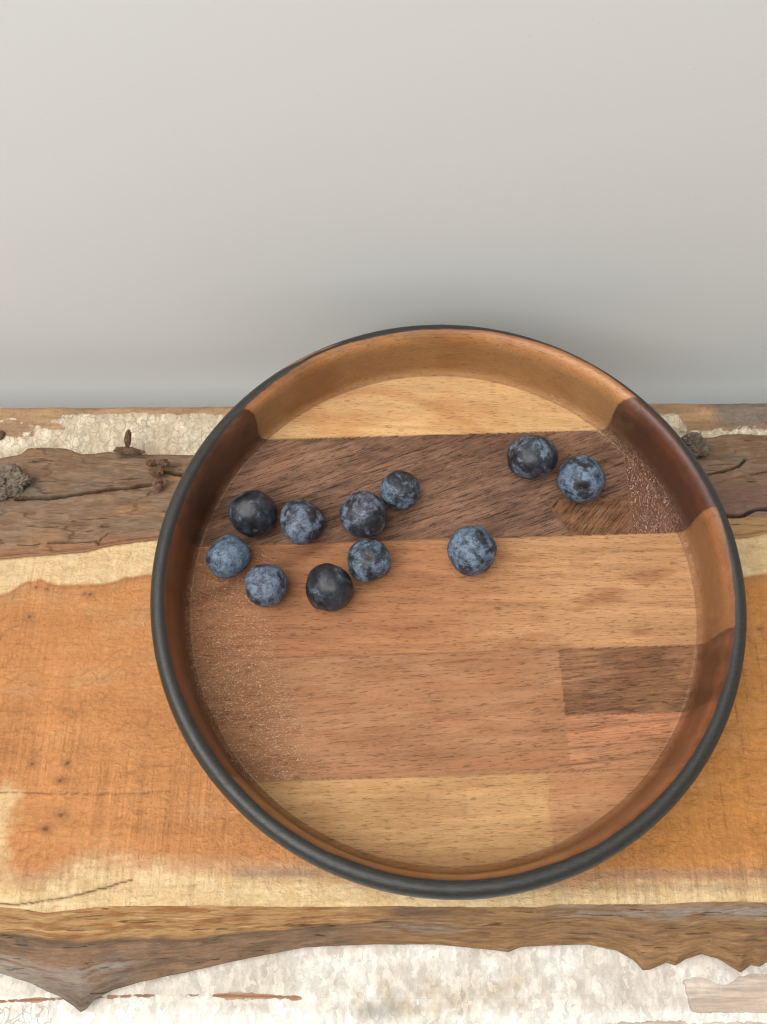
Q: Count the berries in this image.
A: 11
